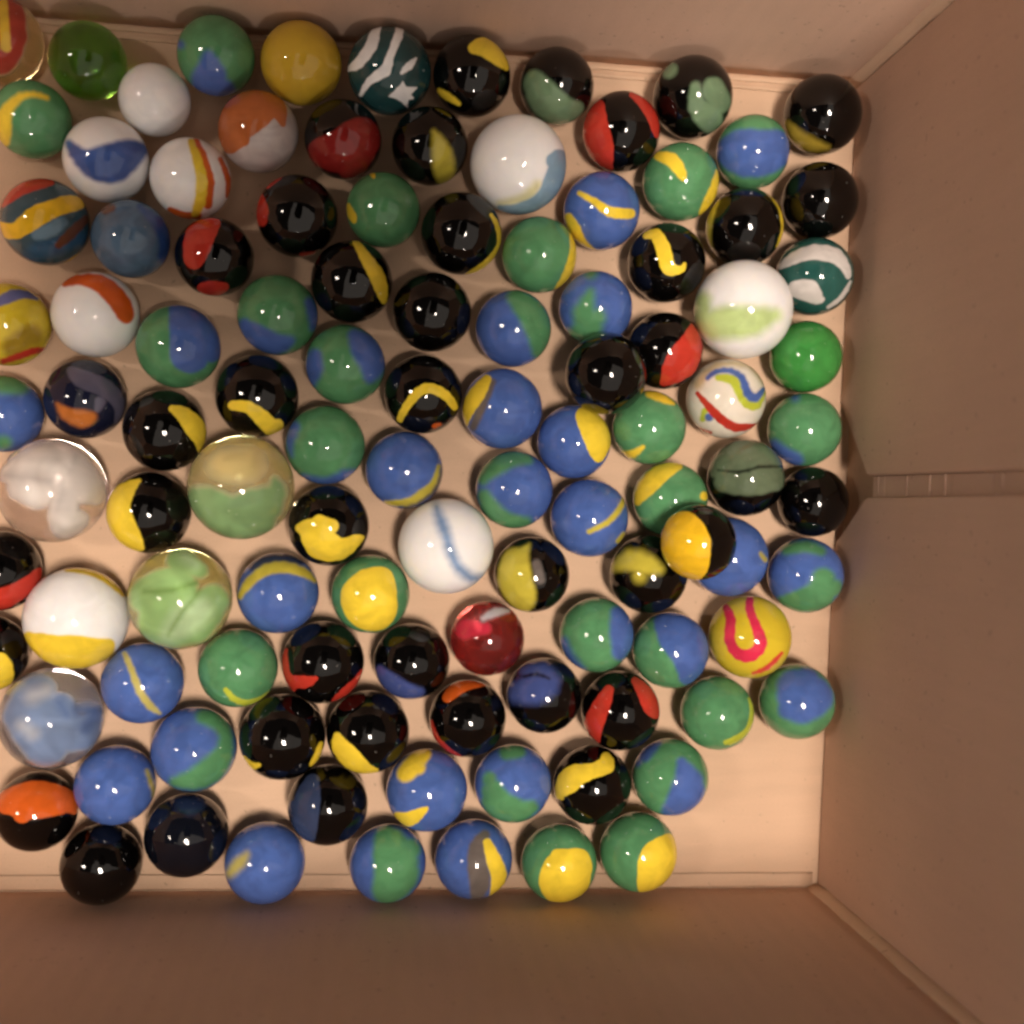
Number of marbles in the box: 109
